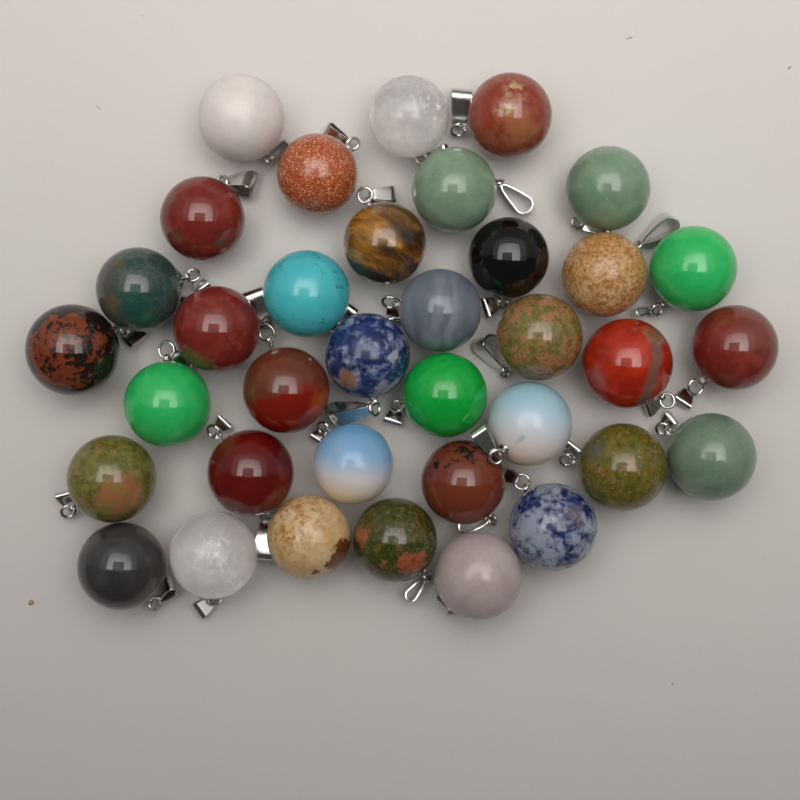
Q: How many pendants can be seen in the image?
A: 36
